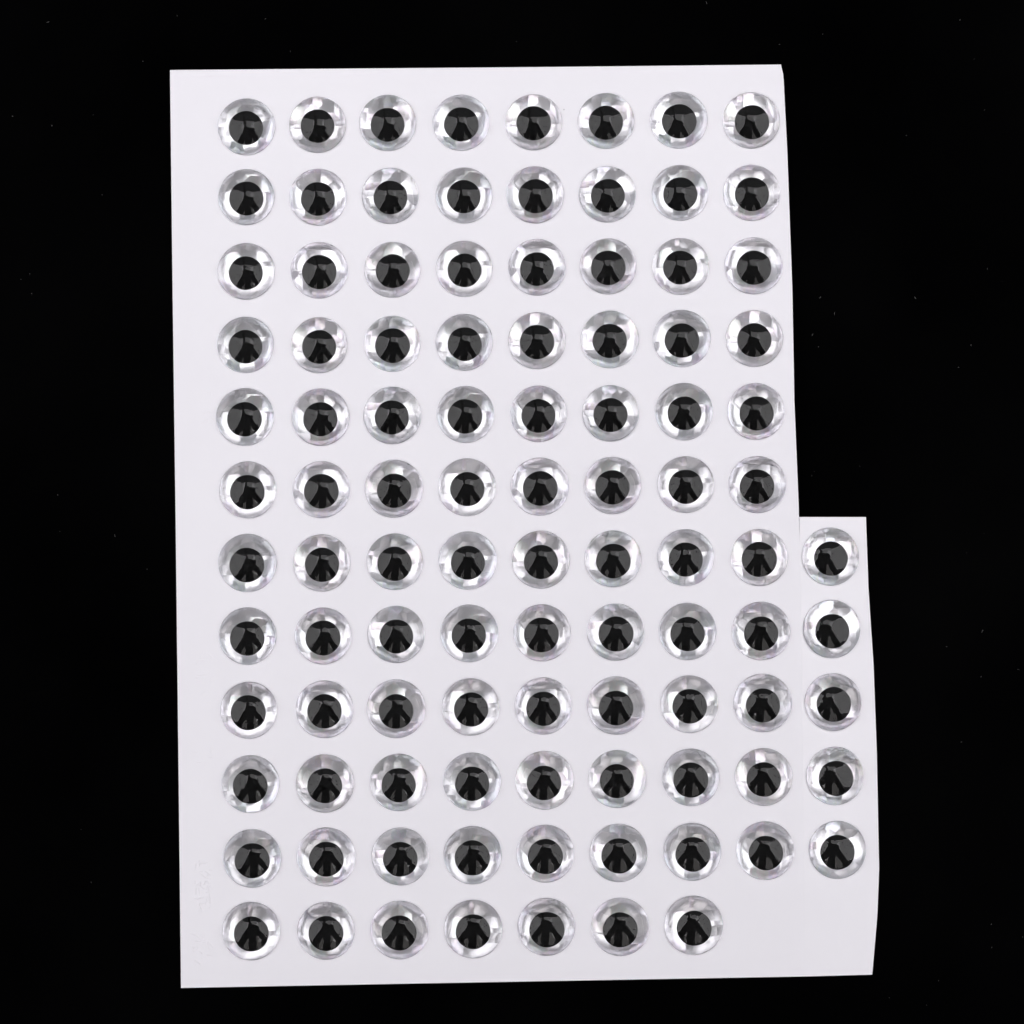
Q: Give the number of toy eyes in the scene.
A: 100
